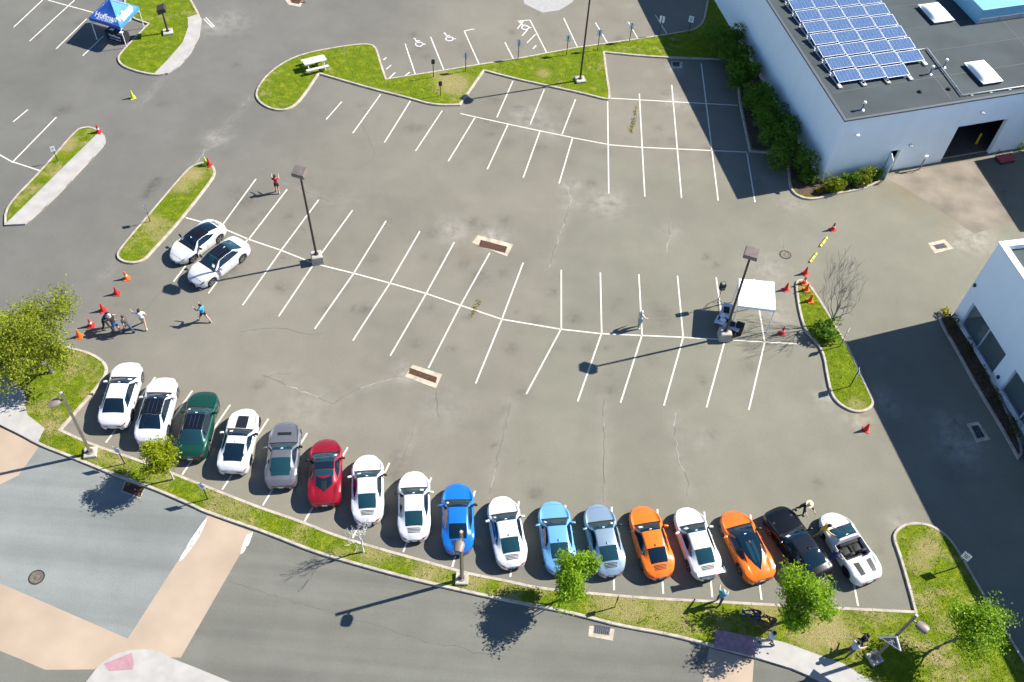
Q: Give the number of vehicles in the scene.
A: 19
